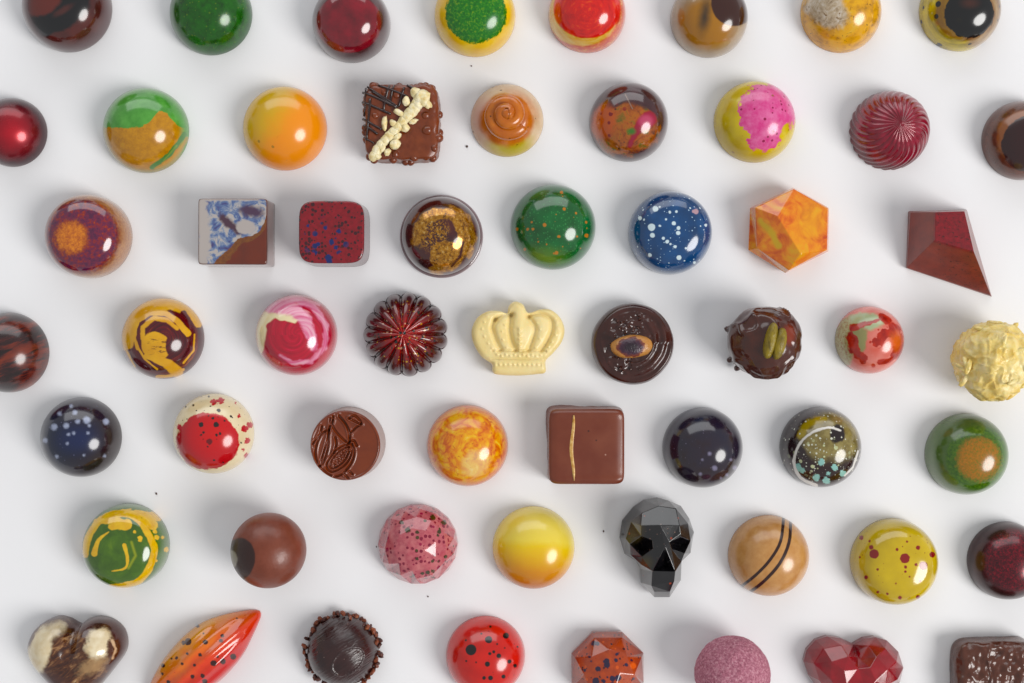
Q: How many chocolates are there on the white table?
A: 58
